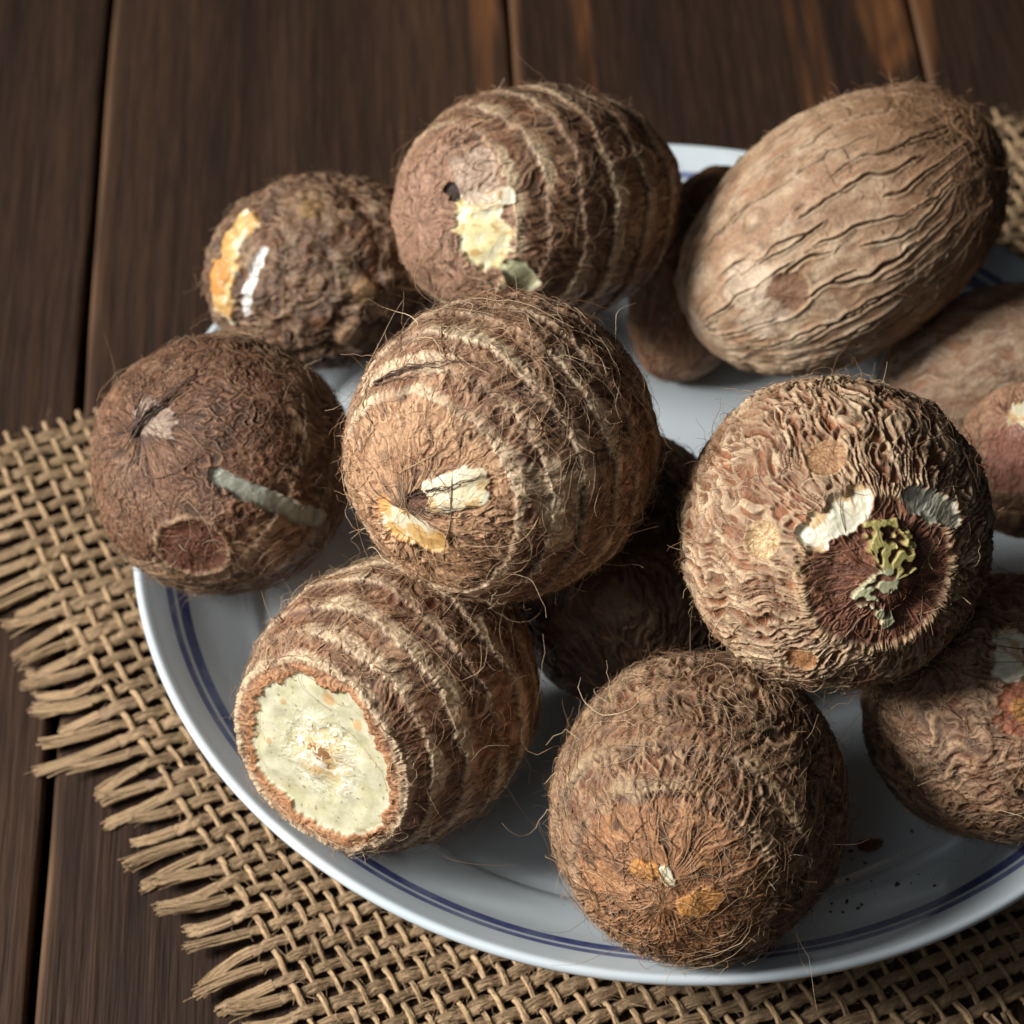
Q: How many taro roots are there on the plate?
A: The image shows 13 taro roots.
